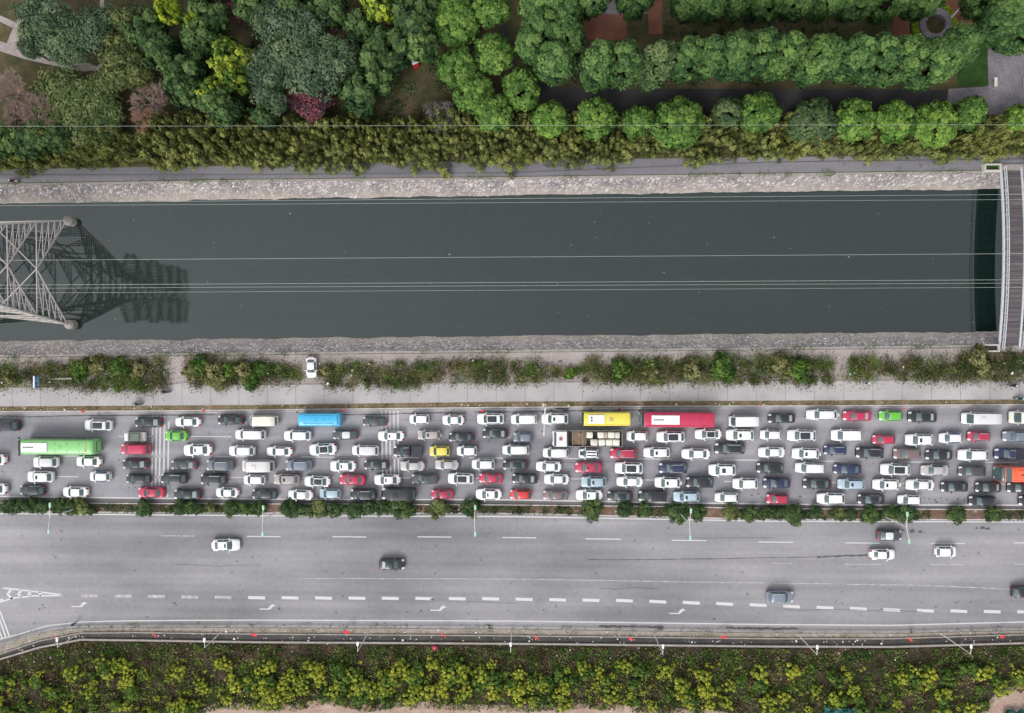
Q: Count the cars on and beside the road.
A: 146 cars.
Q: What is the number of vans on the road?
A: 6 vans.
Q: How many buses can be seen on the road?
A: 5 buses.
